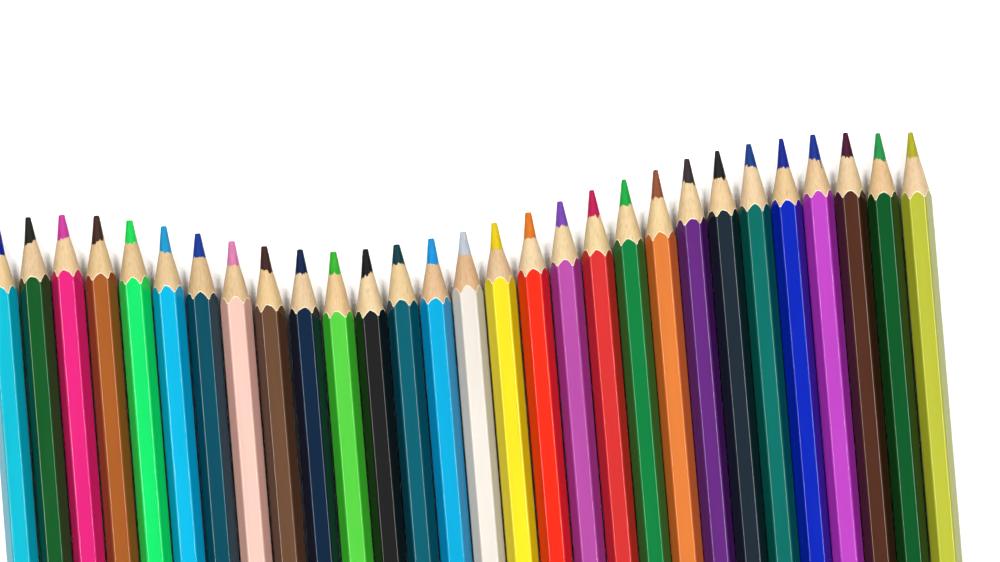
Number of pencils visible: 29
